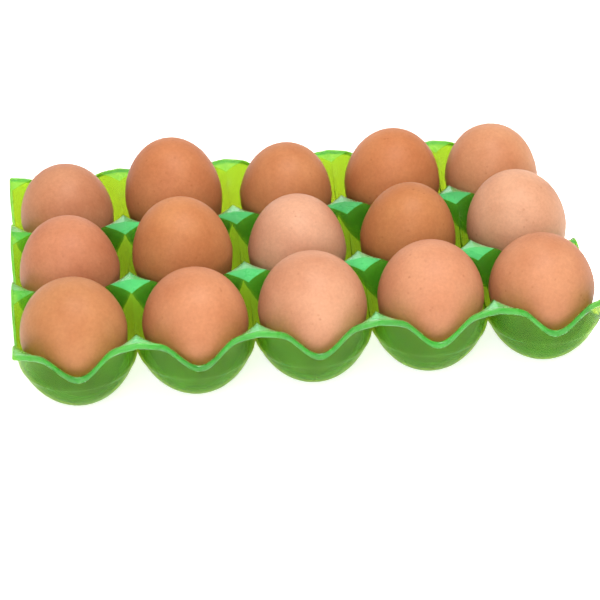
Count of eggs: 15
